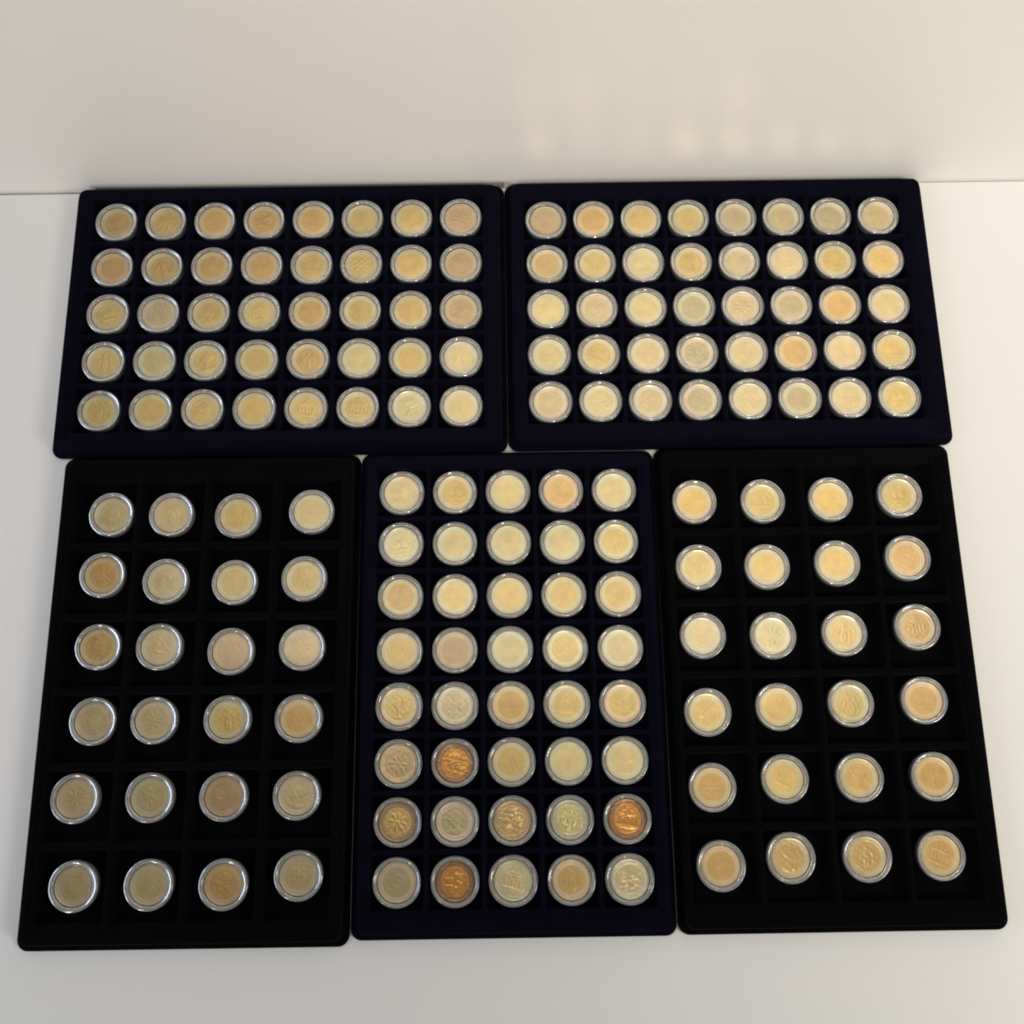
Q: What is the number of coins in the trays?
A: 168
